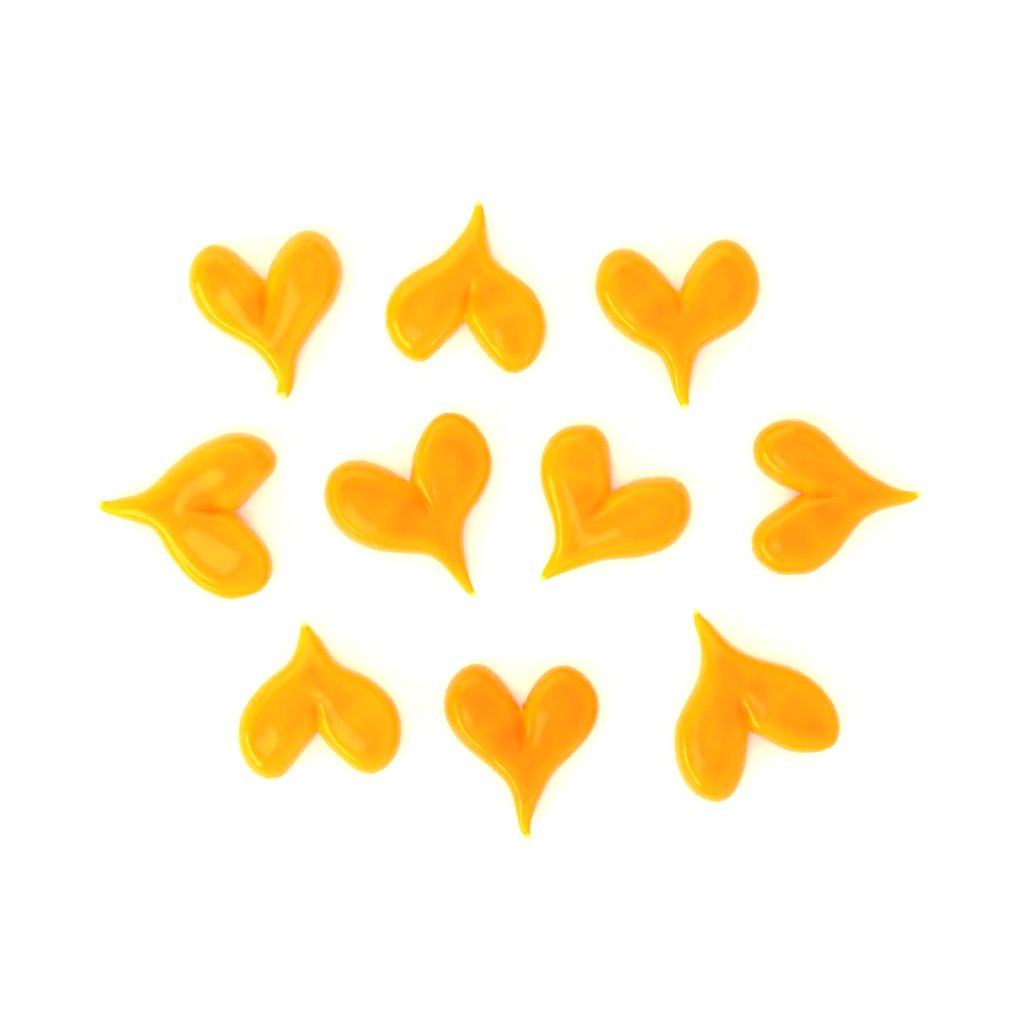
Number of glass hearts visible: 10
